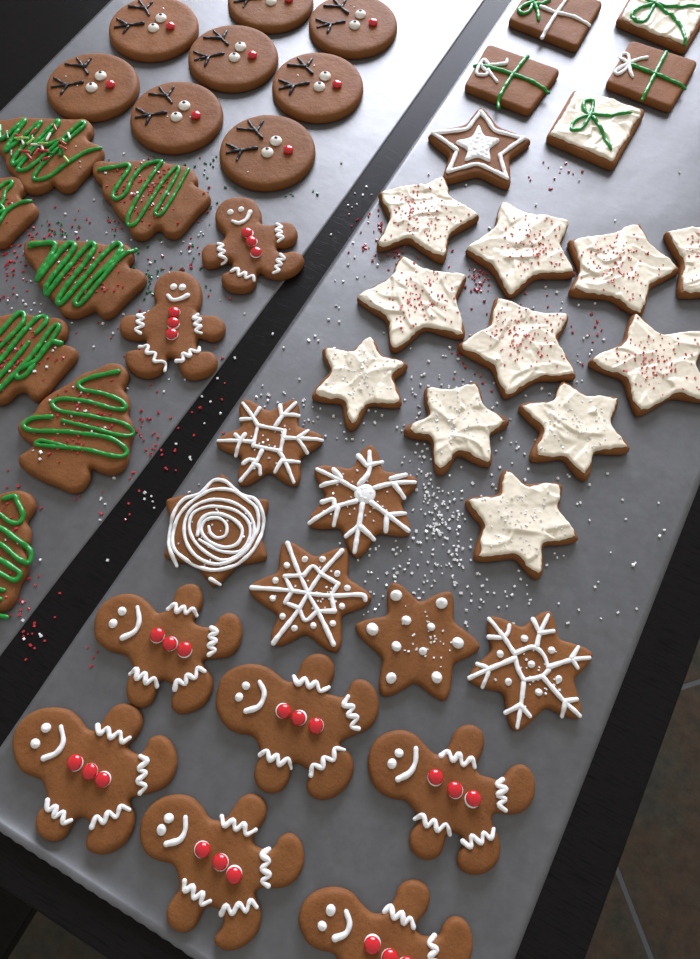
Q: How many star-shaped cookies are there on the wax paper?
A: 18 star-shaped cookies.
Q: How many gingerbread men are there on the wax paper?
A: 8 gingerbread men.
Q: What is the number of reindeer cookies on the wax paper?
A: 8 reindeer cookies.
